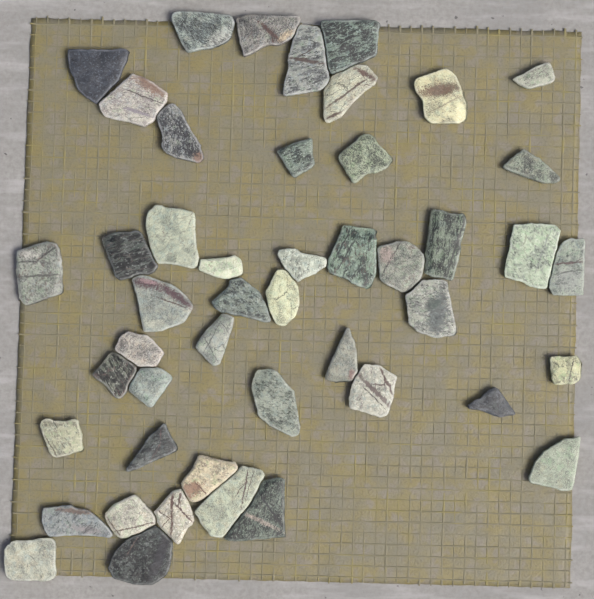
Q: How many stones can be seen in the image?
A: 47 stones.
